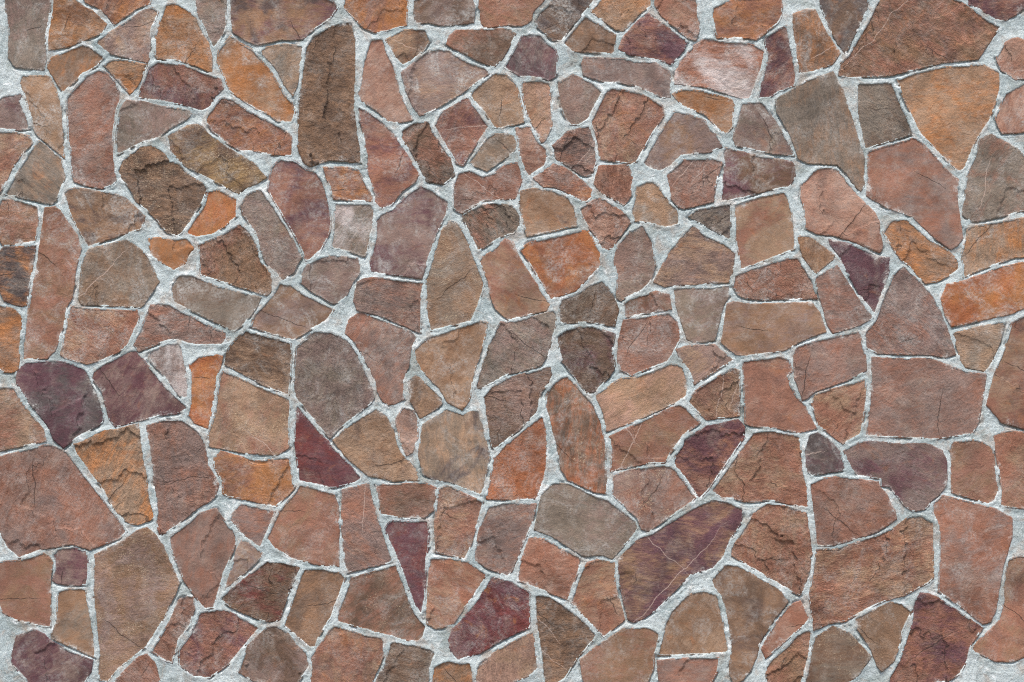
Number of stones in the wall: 200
